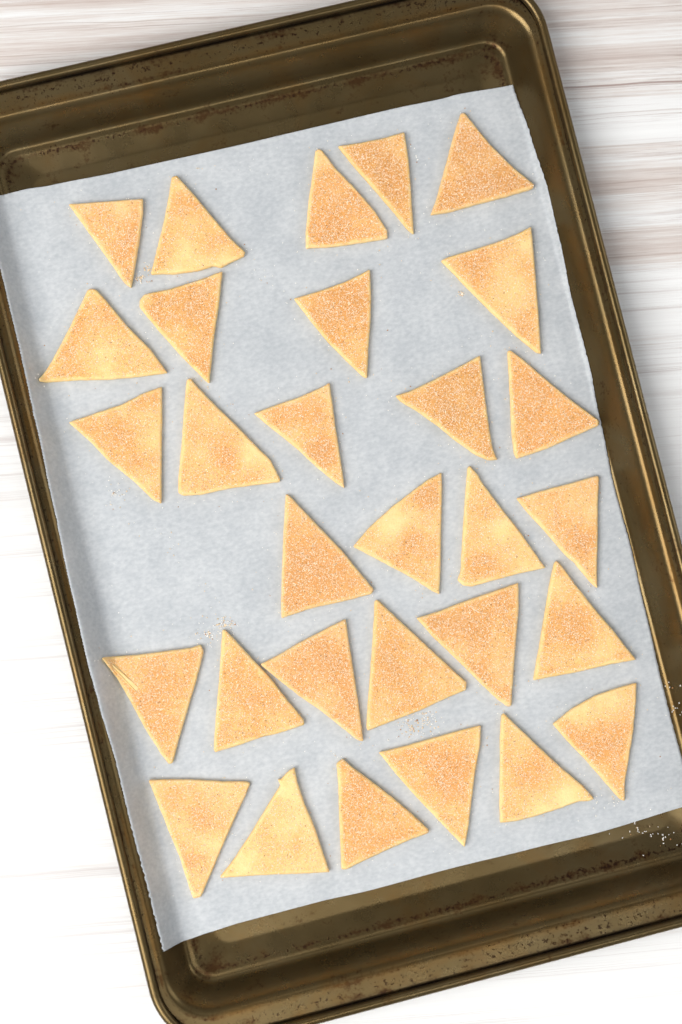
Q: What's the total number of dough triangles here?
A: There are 30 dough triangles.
